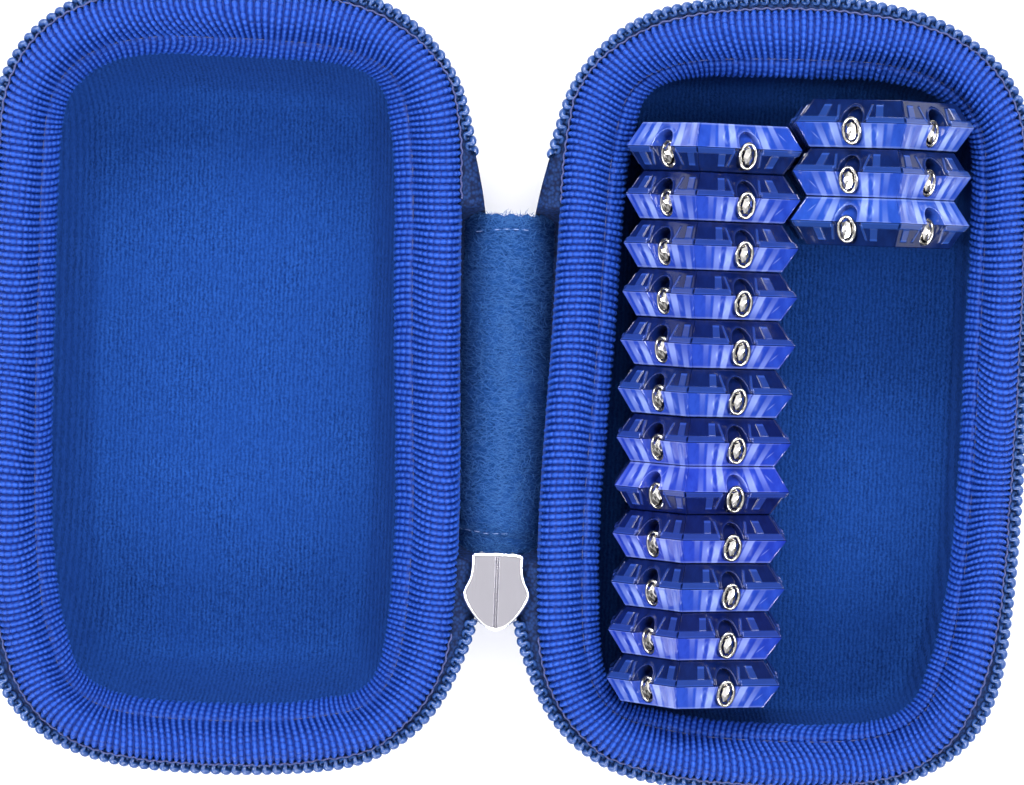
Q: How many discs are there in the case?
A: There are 15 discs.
